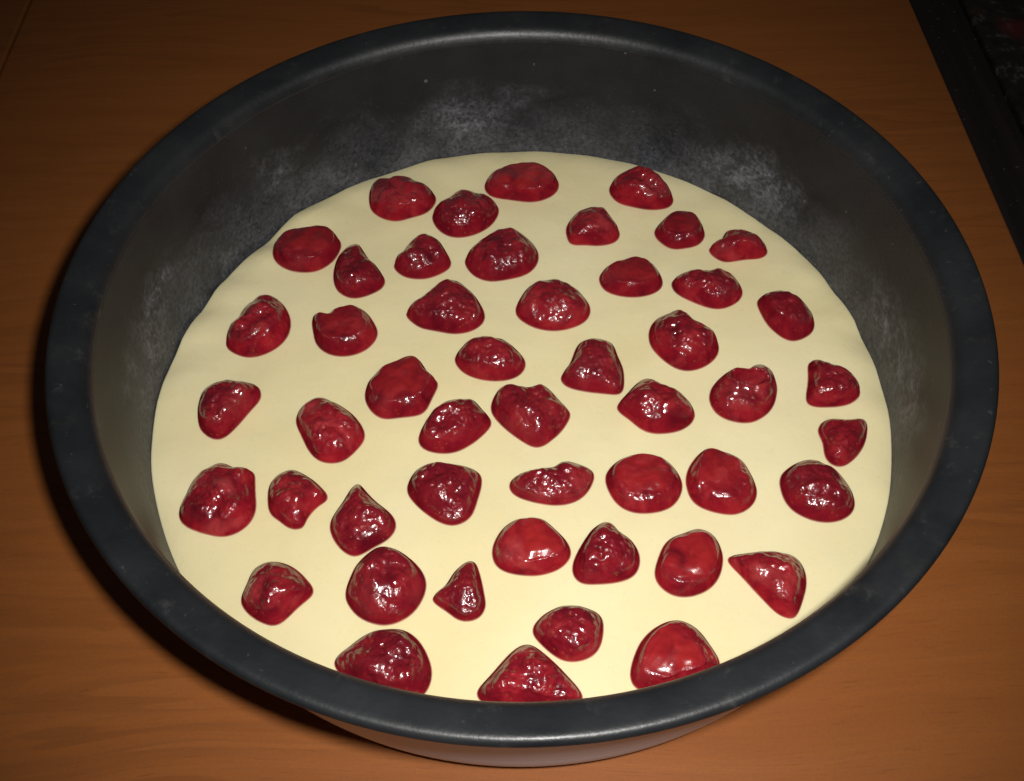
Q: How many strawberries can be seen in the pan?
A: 49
